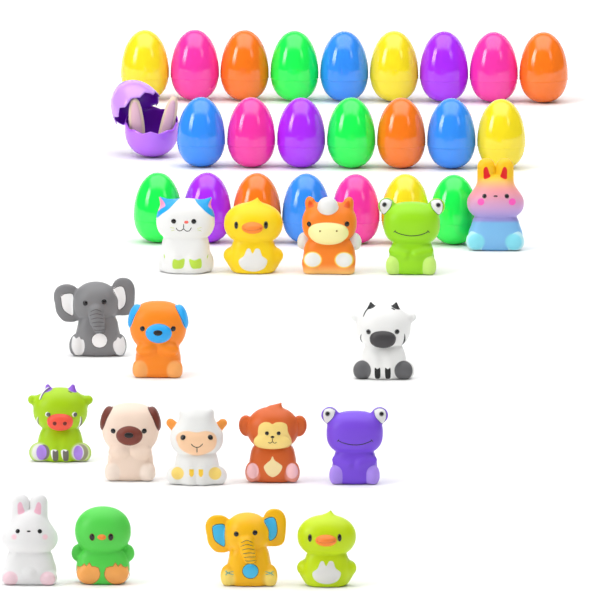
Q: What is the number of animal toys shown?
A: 17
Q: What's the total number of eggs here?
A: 24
